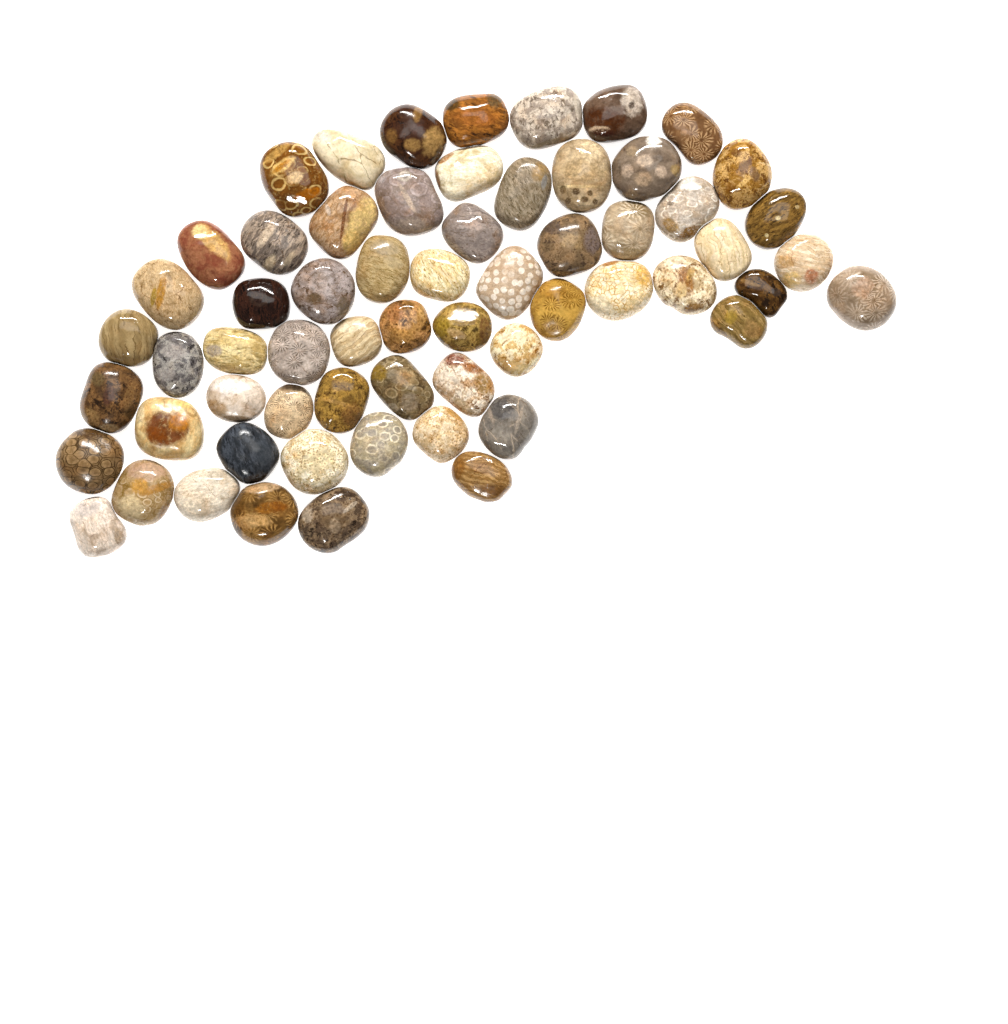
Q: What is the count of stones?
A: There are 62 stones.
